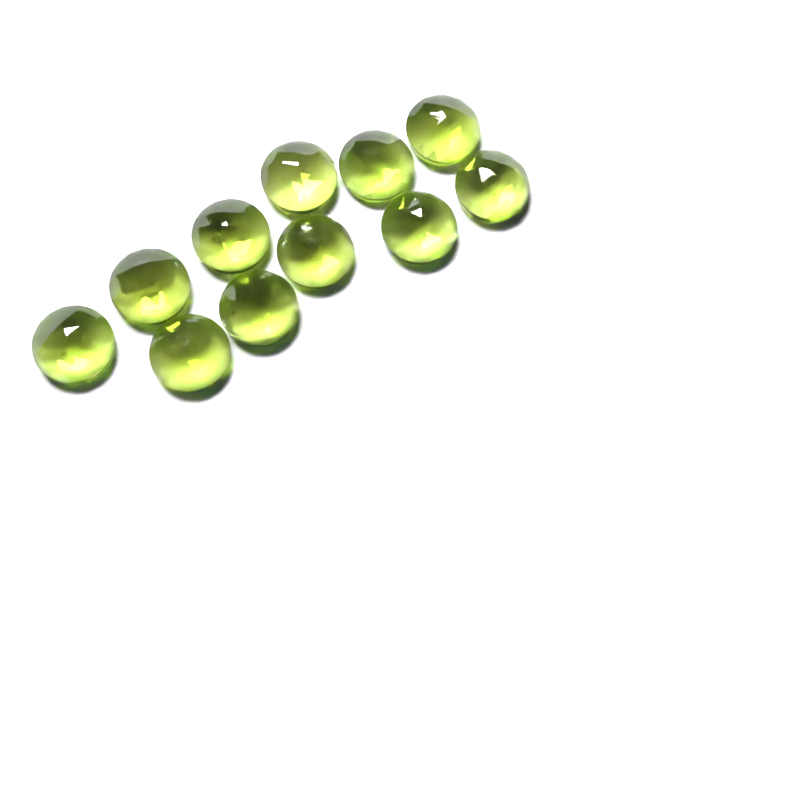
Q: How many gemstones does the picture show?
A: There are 11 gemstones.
